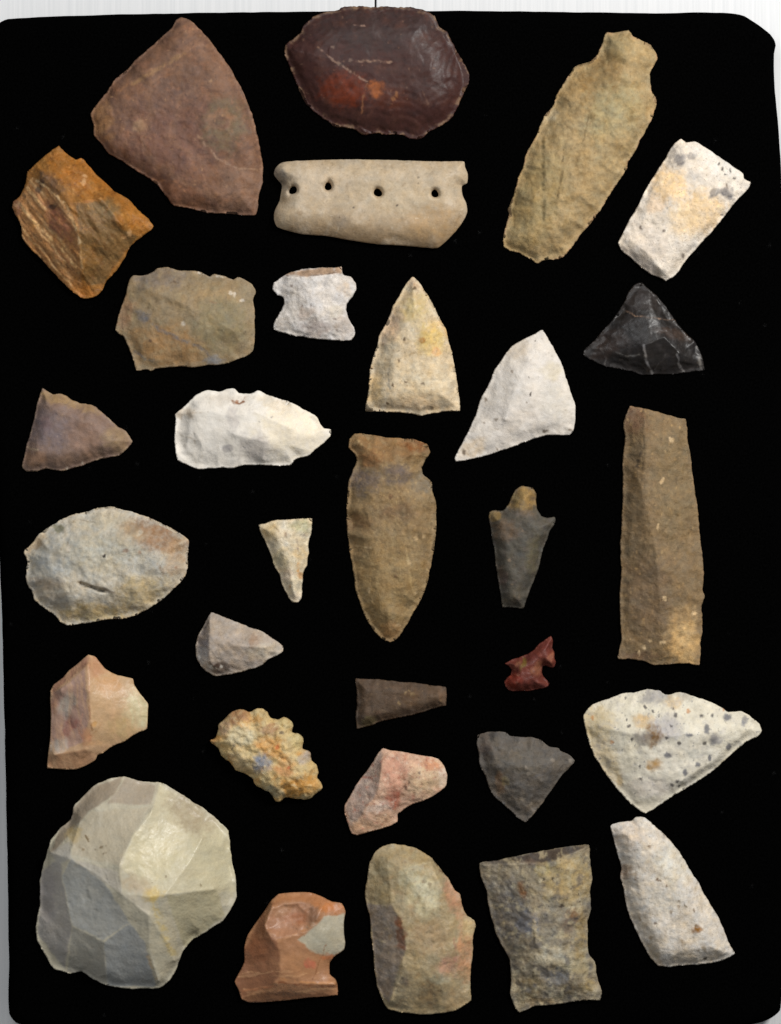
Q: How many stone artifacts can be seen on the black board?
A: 31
